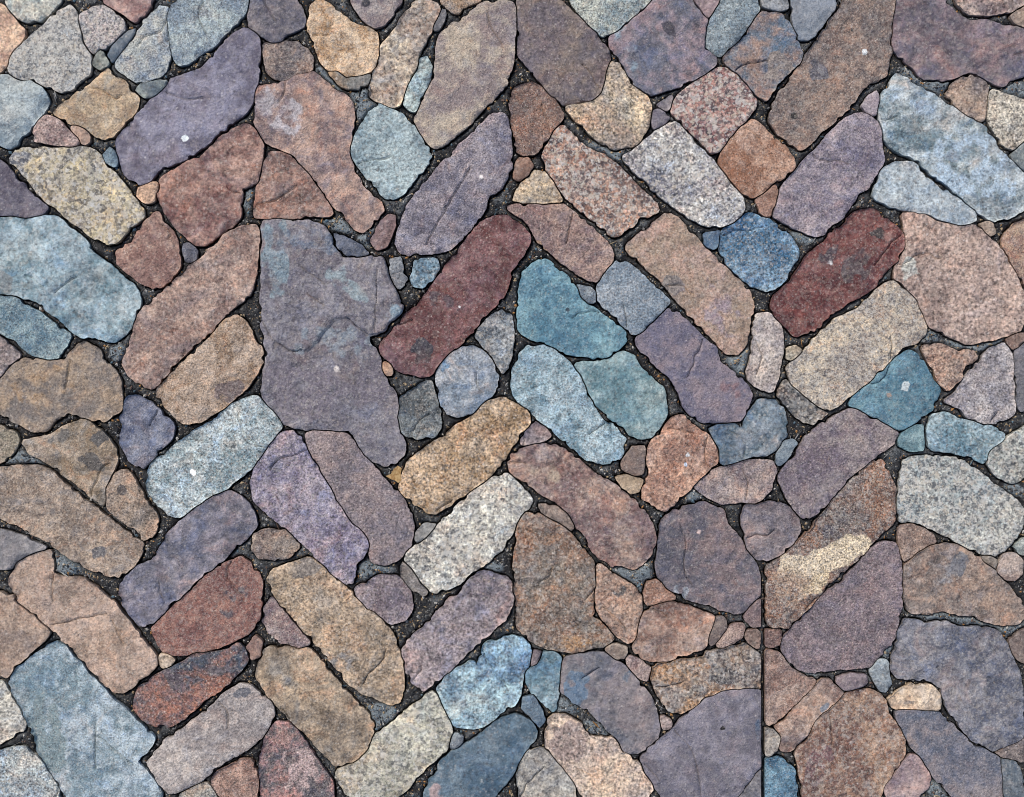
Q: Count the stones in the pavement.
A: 200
